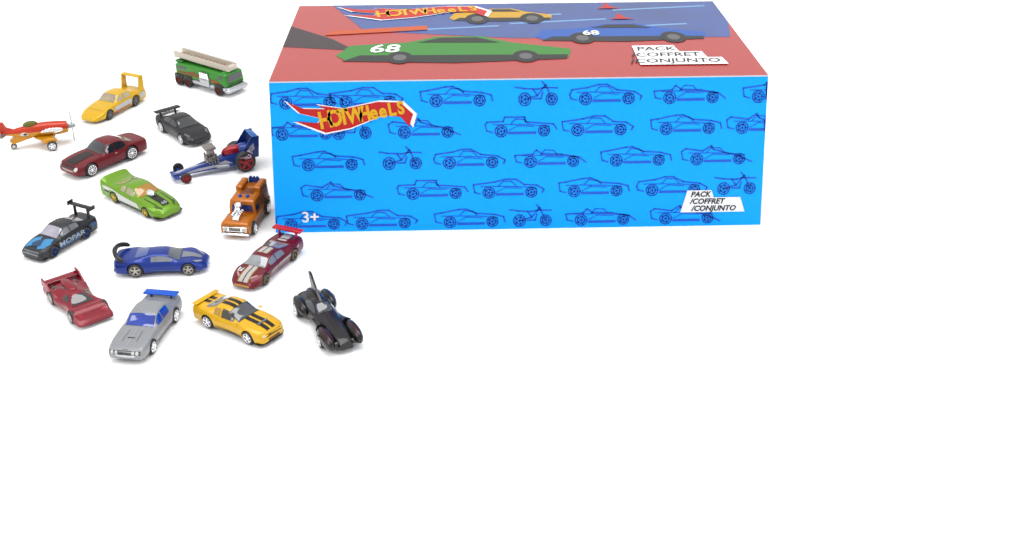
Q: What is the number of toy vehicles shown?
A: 15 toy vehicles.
